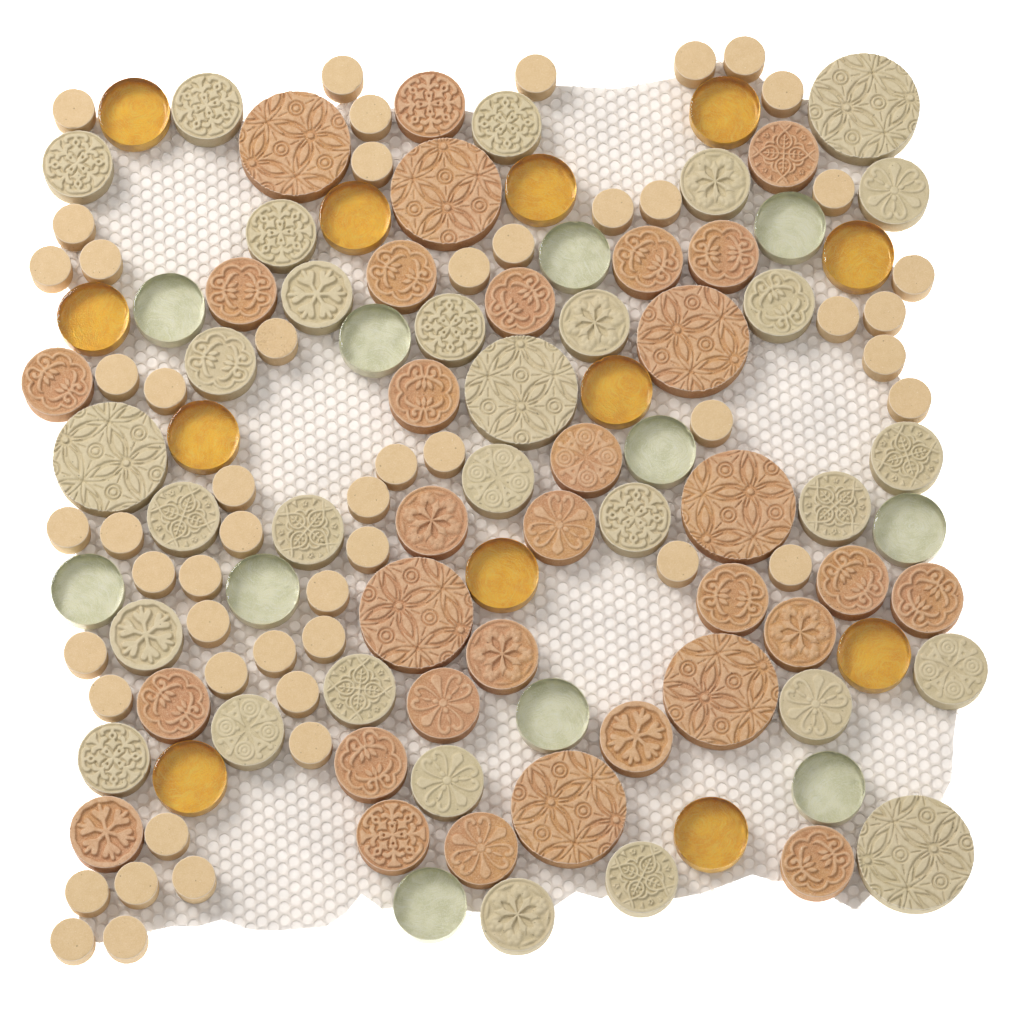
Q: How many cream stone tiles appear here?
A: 52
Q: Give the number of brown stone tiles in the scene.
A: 32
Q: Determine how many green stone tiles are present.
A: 30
